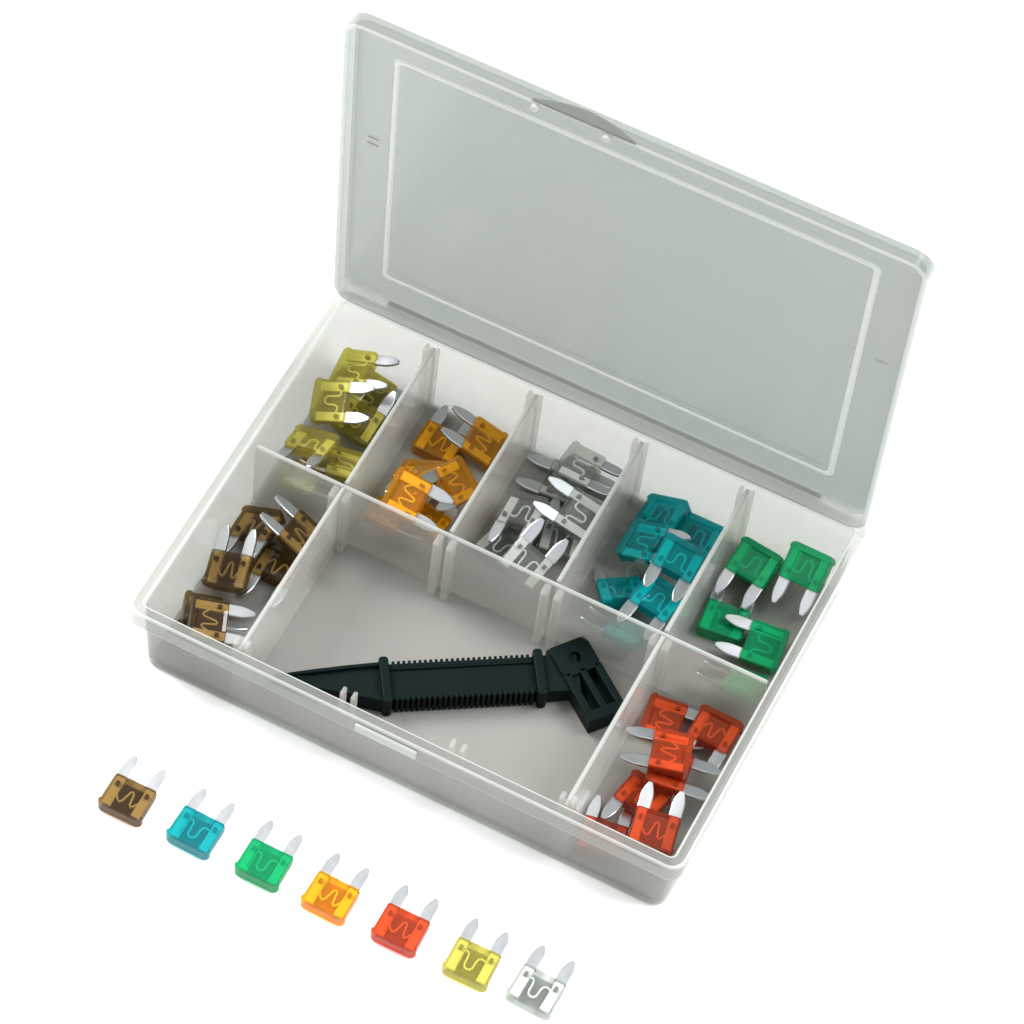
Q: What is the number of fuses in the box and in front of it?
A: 56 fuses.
